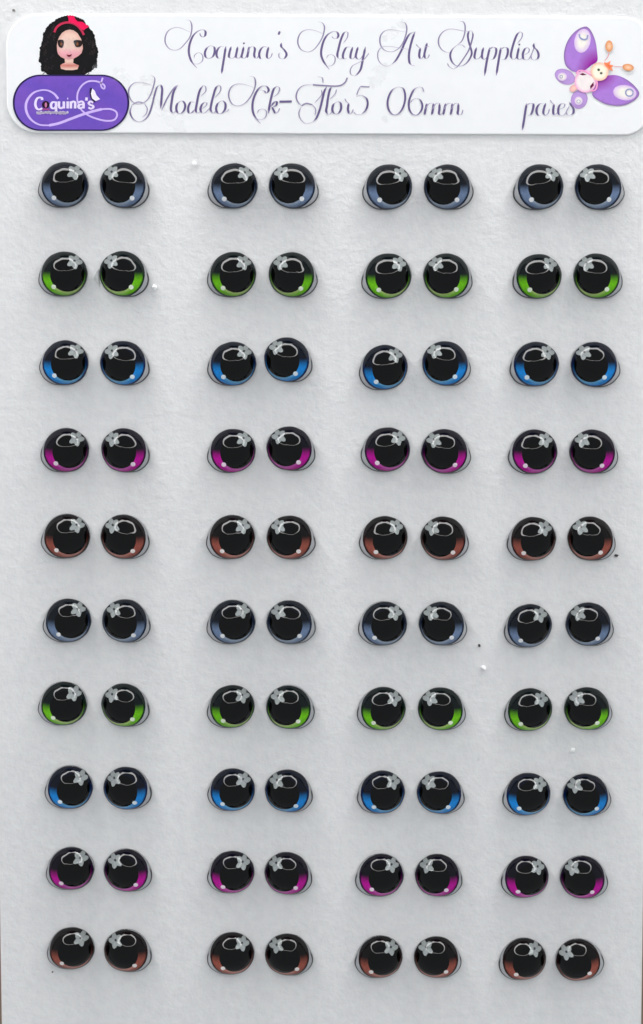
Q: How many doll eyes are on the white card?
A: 80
